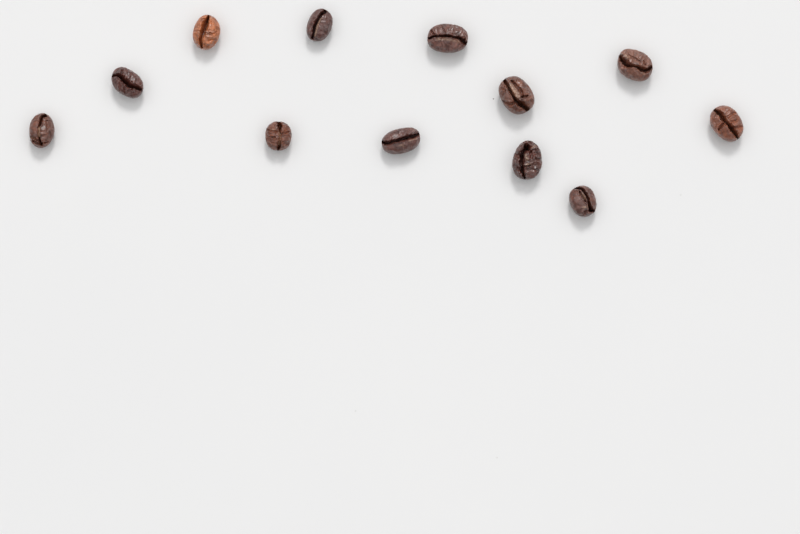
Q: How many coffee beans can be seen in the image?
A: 12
